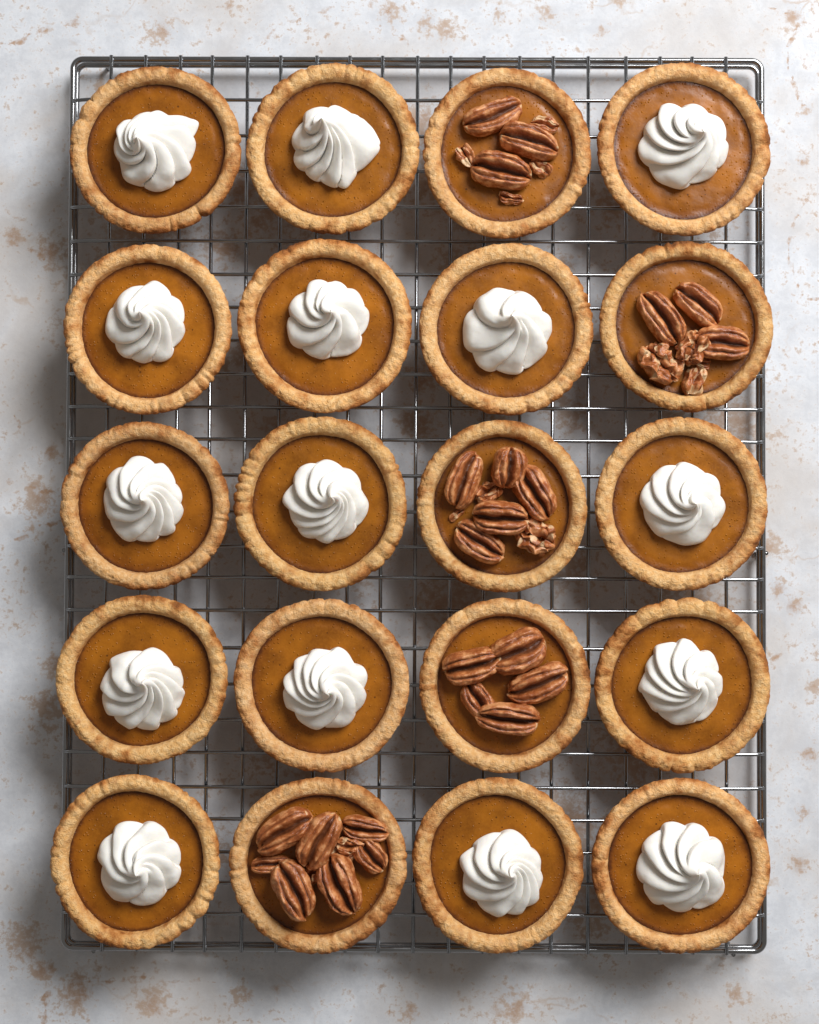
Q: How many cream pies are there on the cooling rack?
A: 15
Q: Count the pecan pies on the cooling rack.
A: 5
